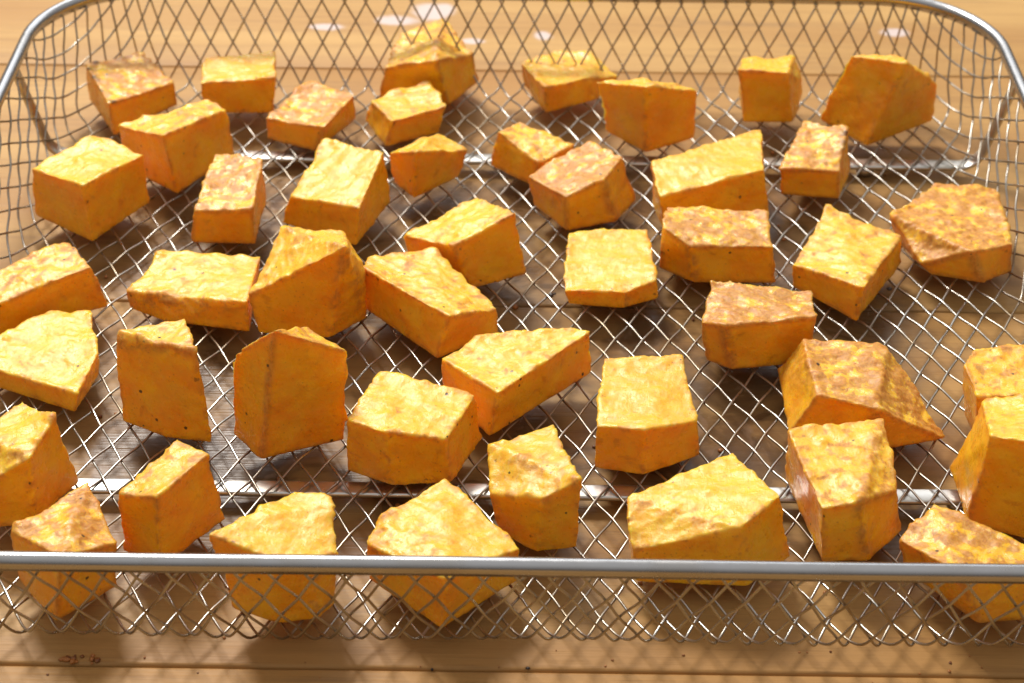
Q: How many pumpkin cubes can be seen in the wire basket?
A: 46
